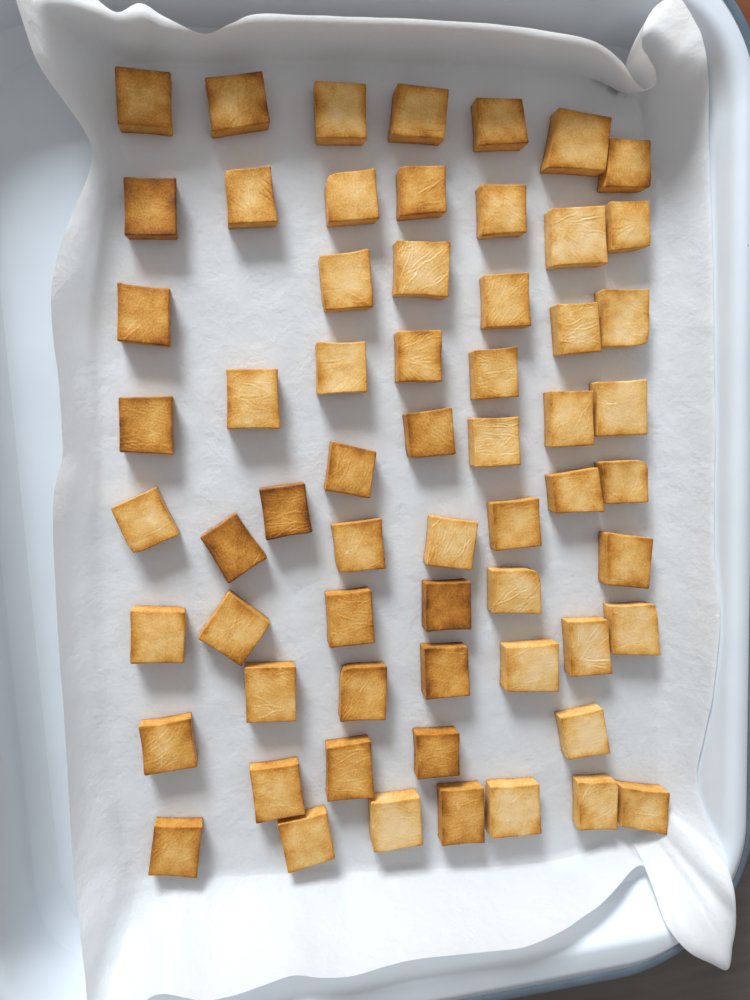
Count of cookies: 62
